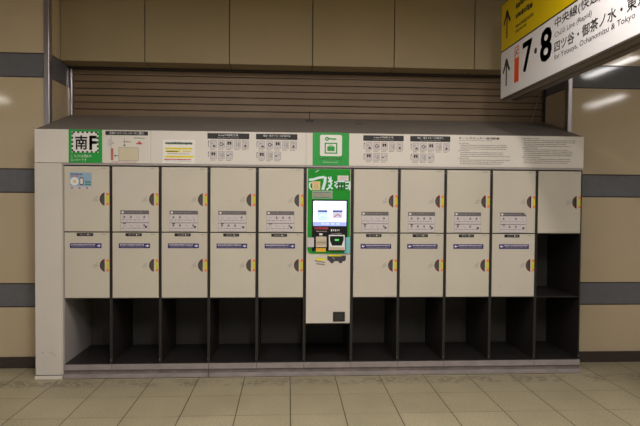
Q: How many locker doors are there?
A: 19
